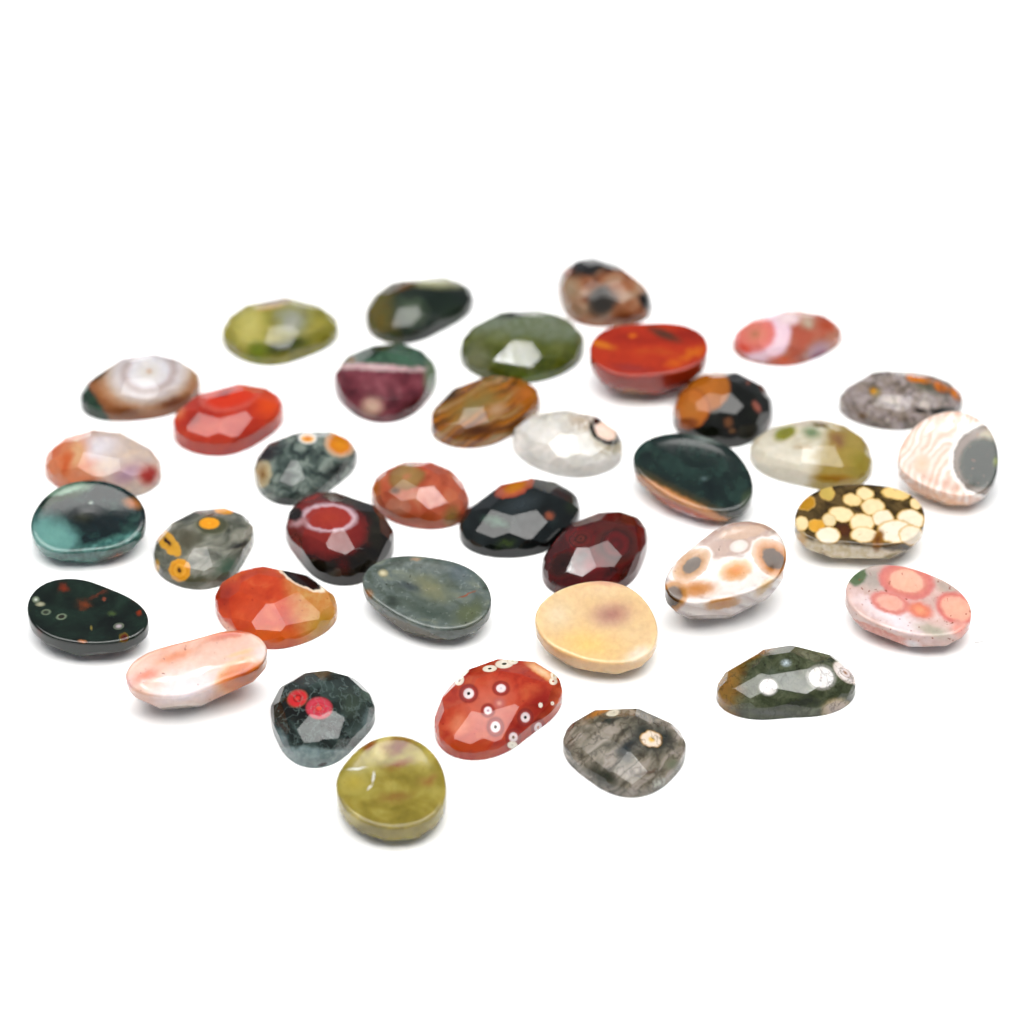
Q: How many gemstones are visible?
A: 37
